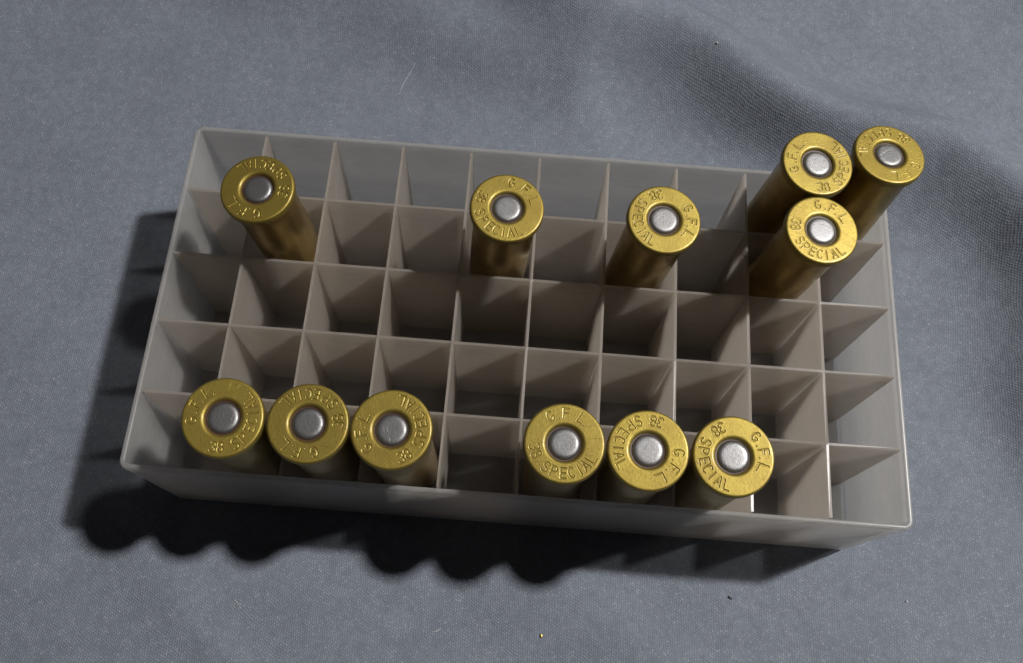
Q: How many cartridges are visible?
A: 12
